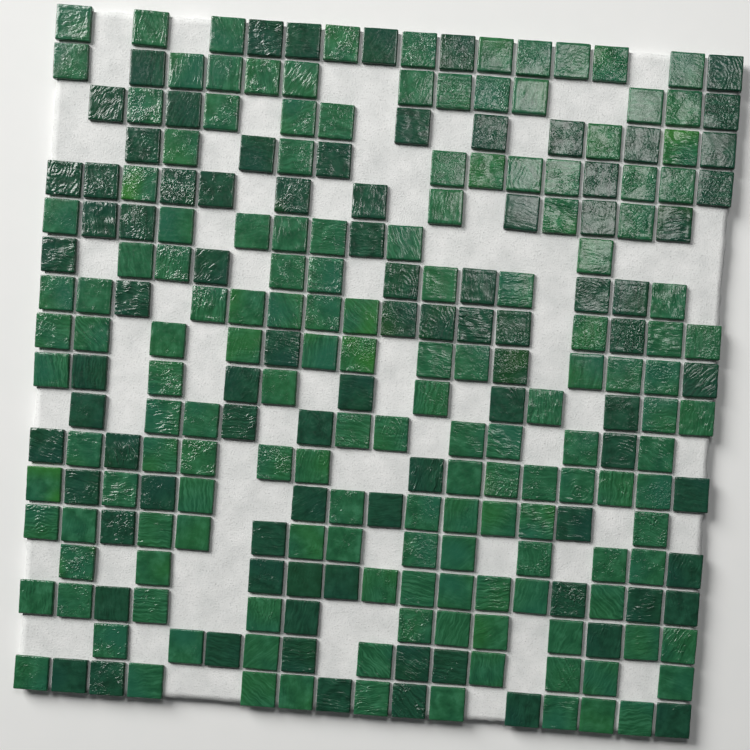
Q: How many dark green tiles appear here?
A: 86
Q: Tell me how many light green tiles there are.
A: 155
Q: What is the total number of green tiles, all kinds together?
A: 241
